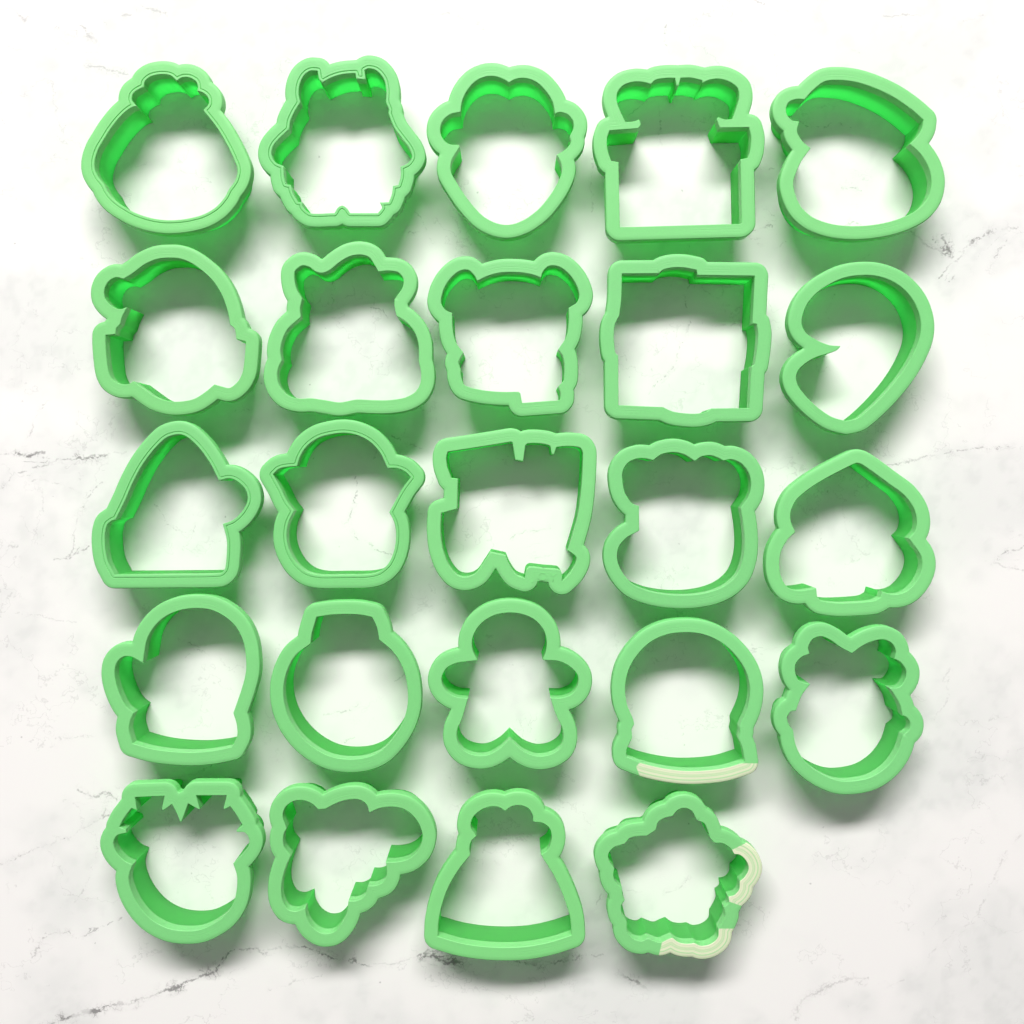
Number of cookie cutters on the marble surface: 24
